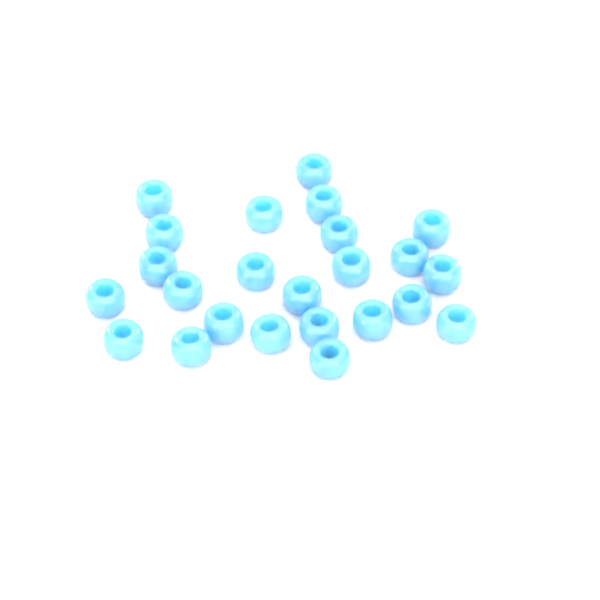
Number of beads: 24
